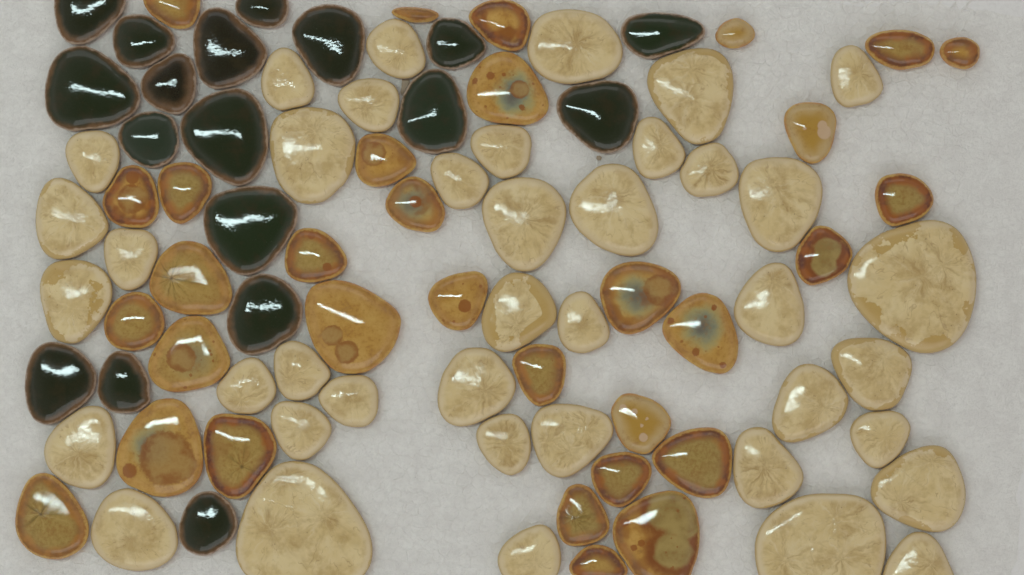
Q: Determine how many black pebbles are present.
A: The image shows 18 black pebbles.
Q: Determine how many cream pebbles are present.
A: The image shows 40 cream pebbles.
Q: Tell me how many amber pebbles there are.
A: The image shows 32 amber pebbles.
